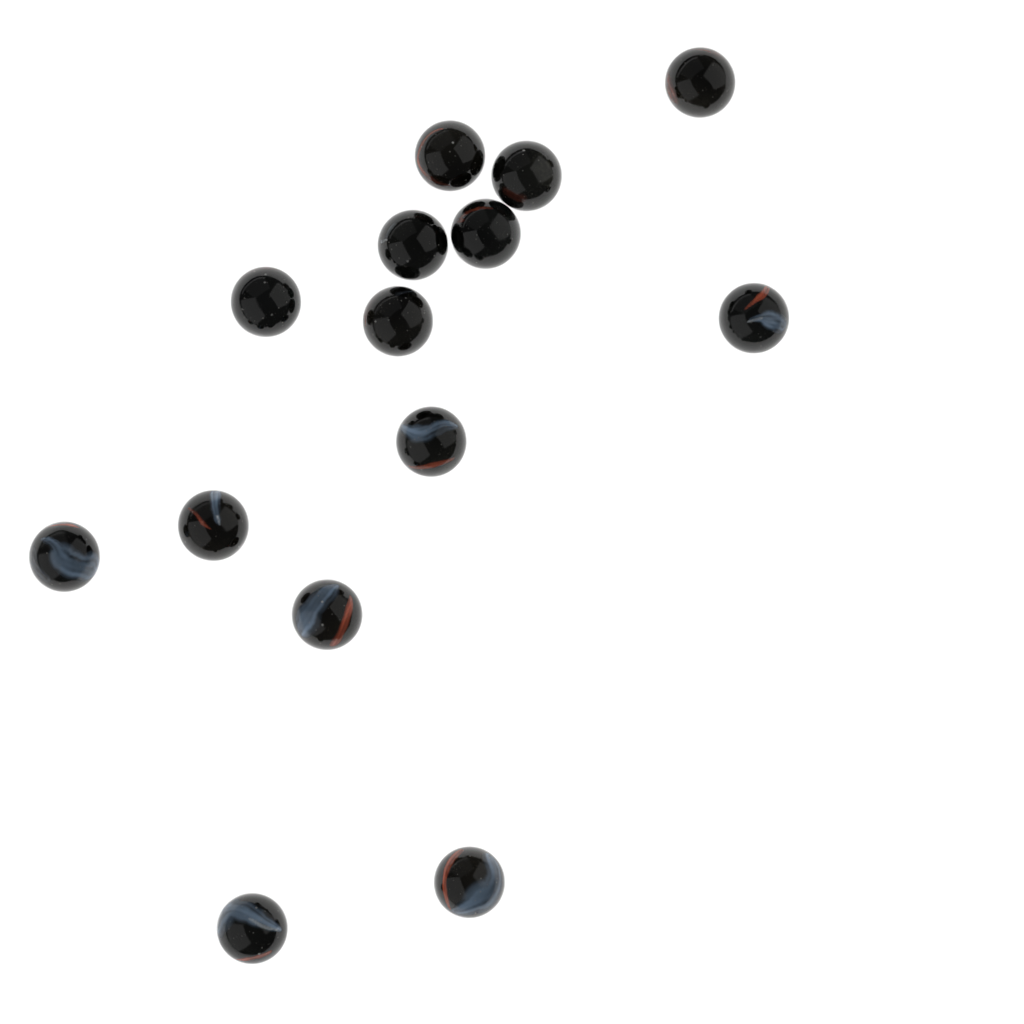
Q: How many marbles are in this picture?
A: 14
